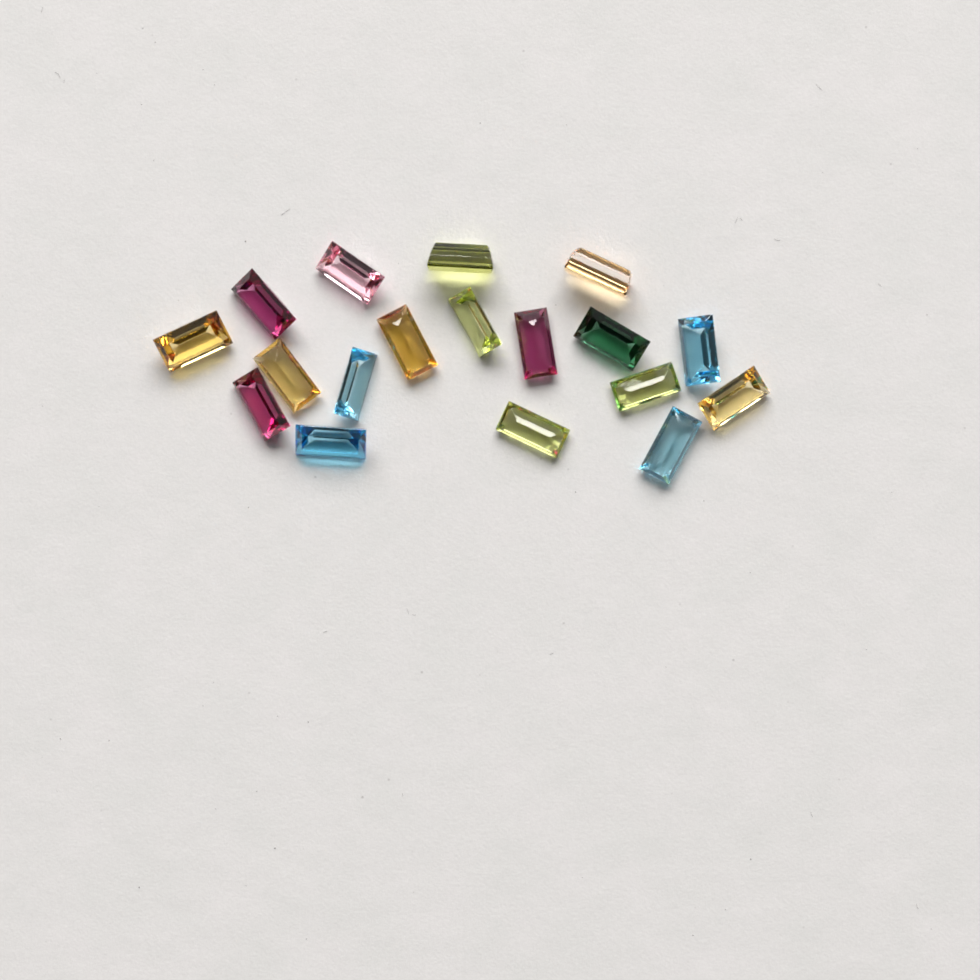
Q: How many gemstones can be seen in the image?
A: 18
